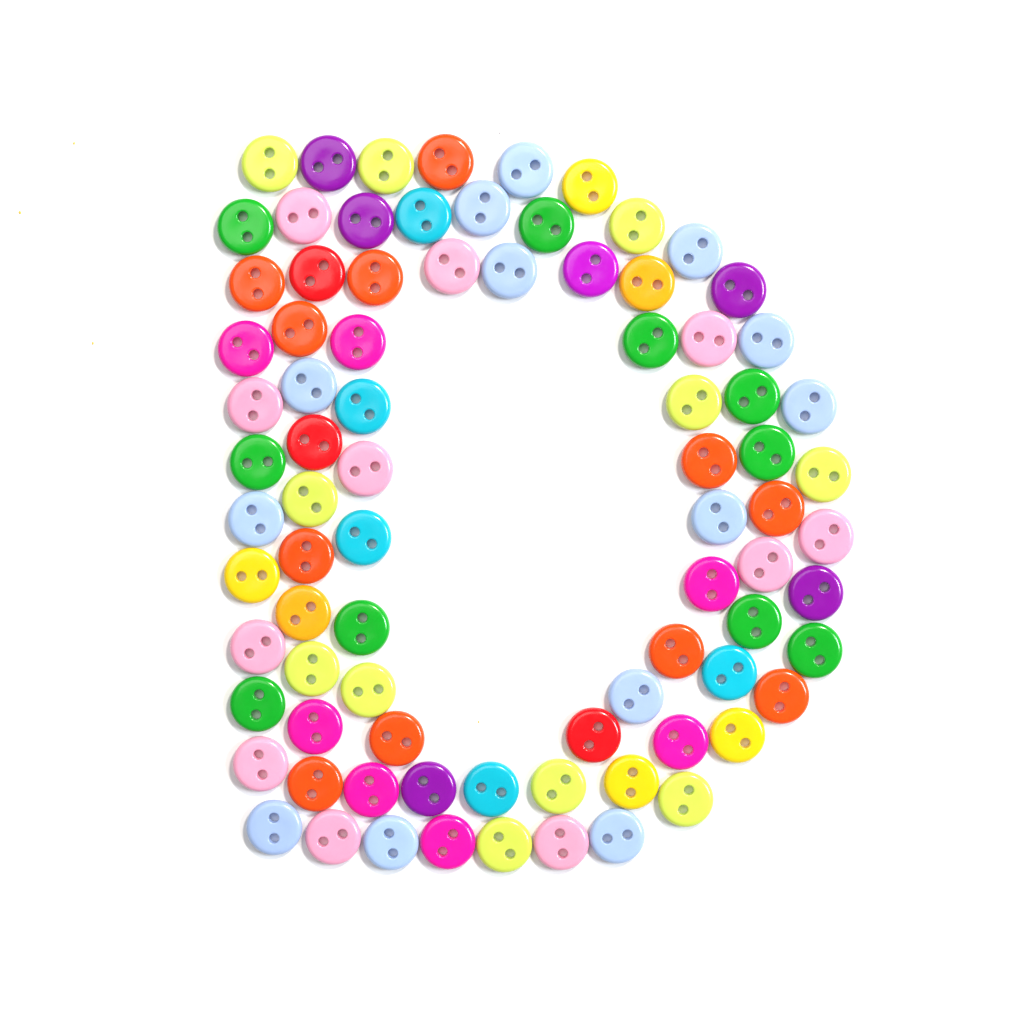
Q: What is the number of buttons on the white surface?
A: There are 83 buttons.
